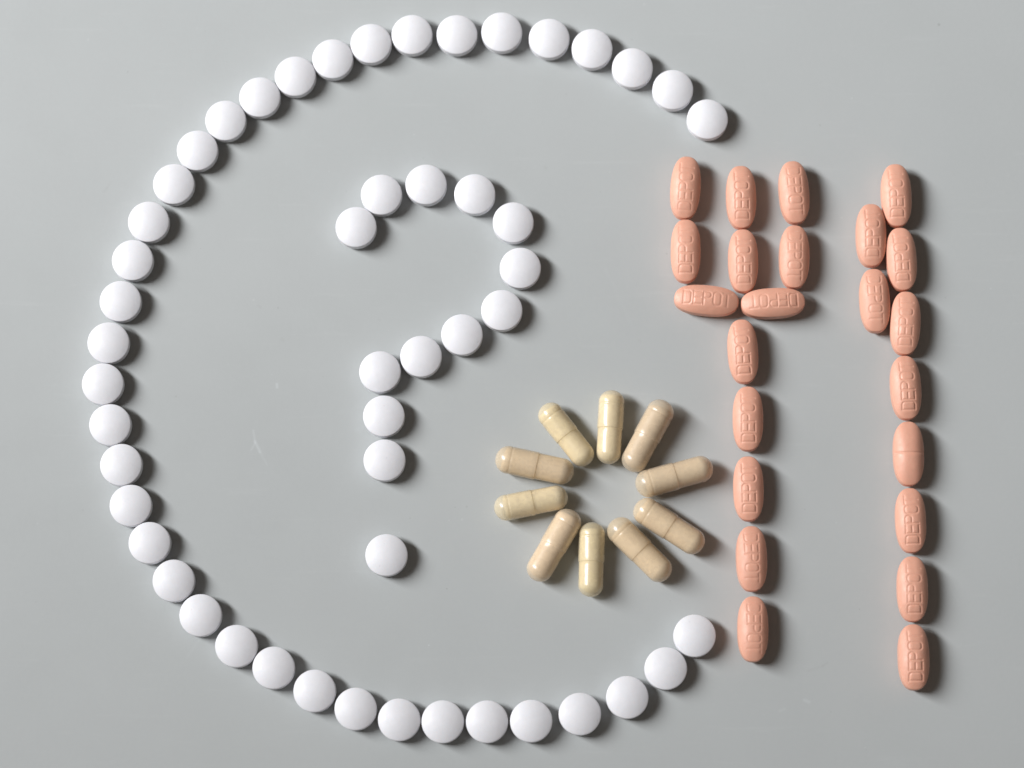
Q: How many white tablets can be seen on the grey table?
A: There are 51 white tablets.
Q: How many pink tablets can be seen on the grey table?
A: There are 23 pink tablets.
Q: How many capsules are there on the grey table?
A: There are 10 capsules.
